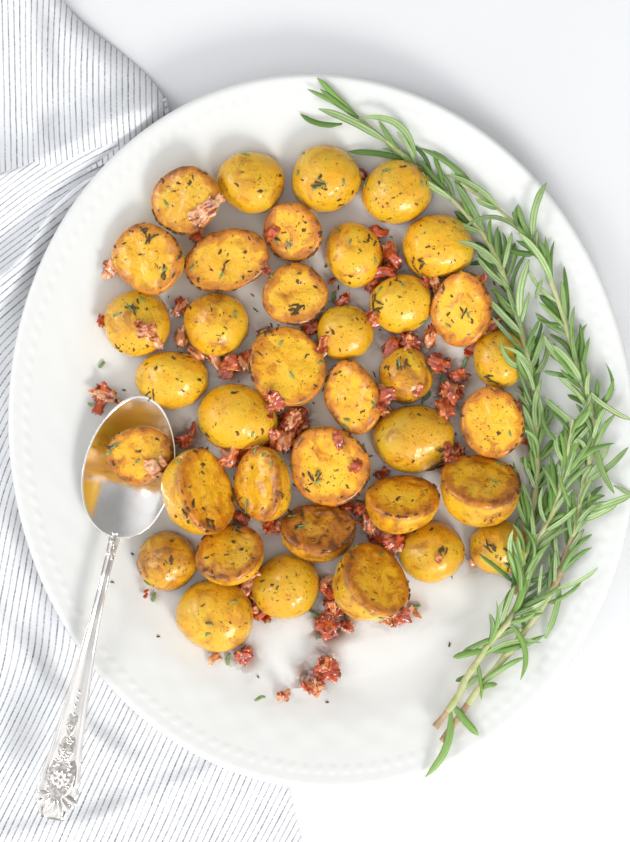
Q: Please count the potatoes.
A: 37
